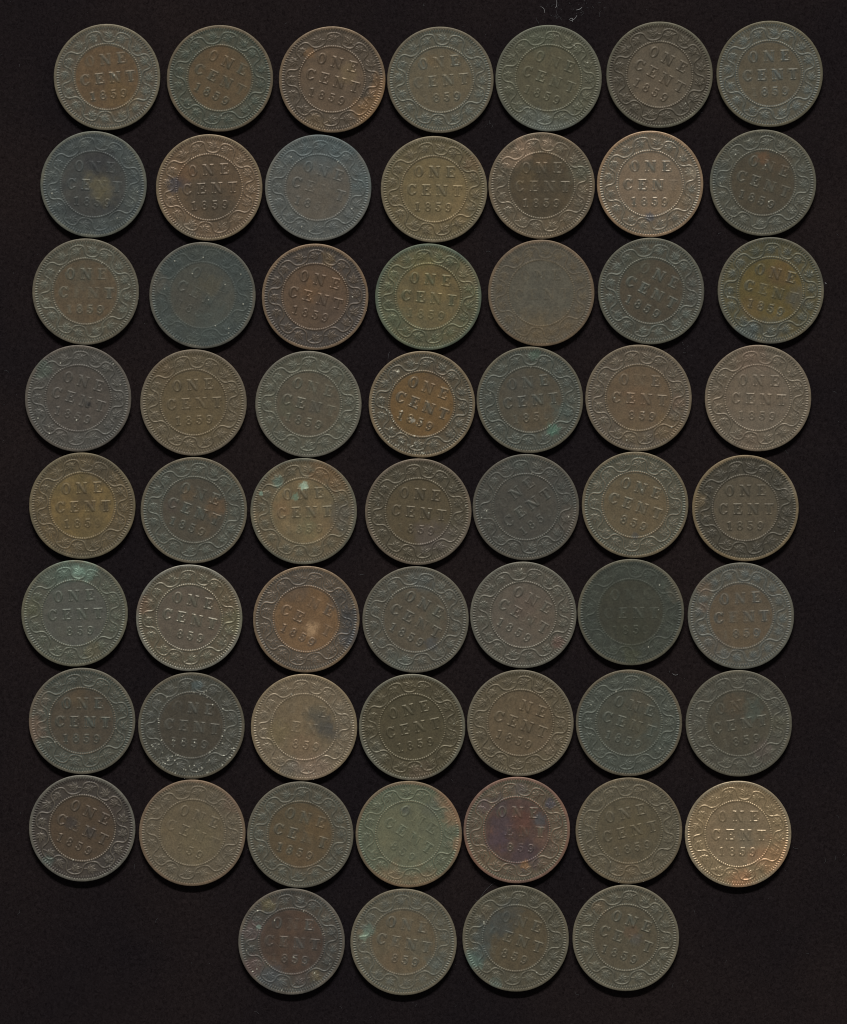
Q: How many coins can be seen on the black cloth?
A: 60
